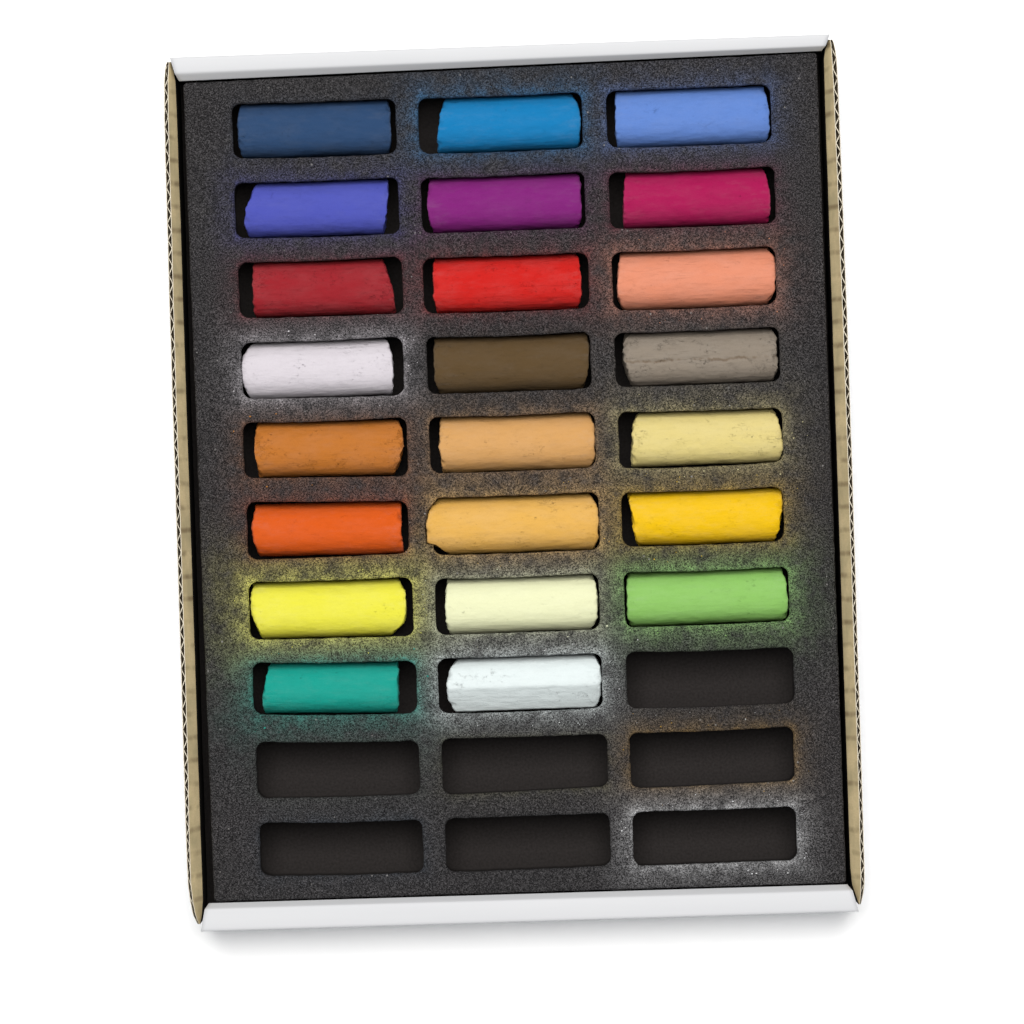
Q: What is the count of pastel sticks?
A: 23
